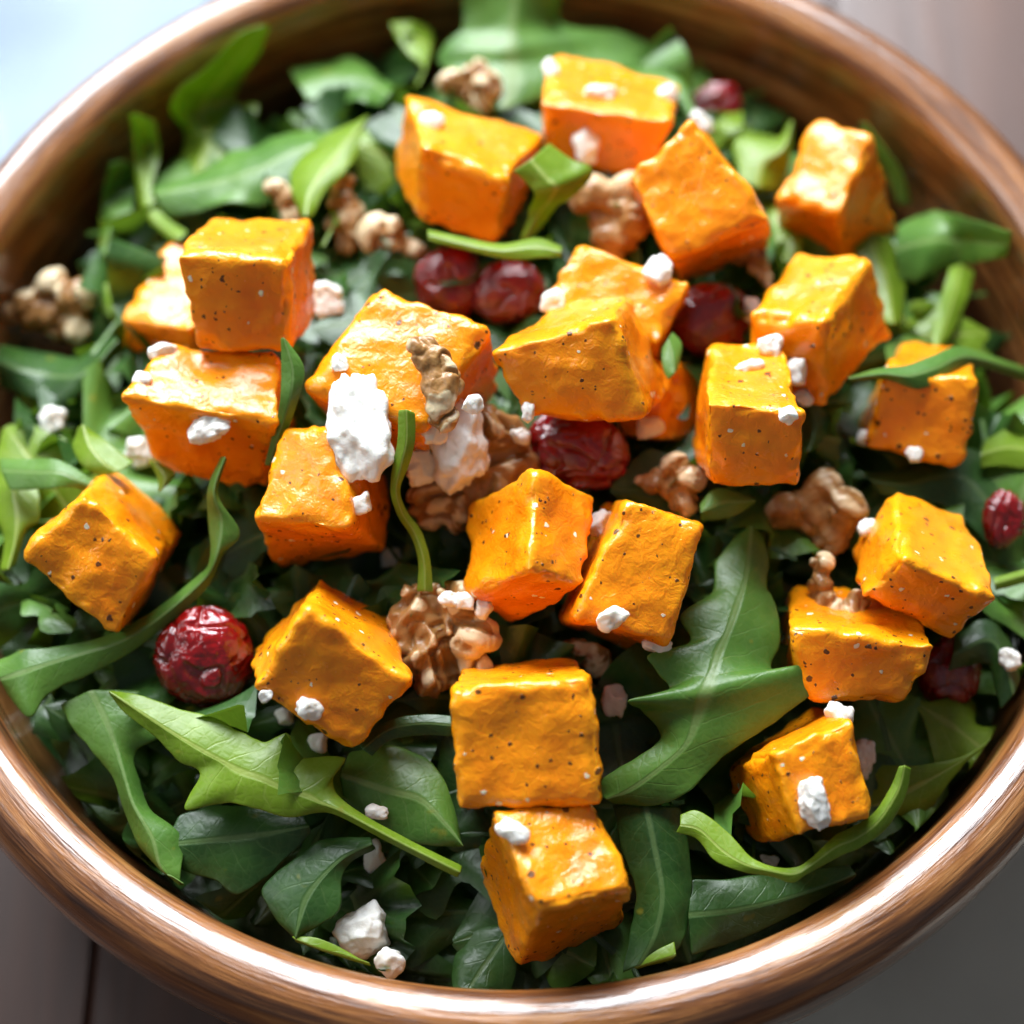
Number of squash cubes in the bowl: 24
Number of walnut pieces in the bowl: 14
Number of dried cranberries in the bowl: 8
